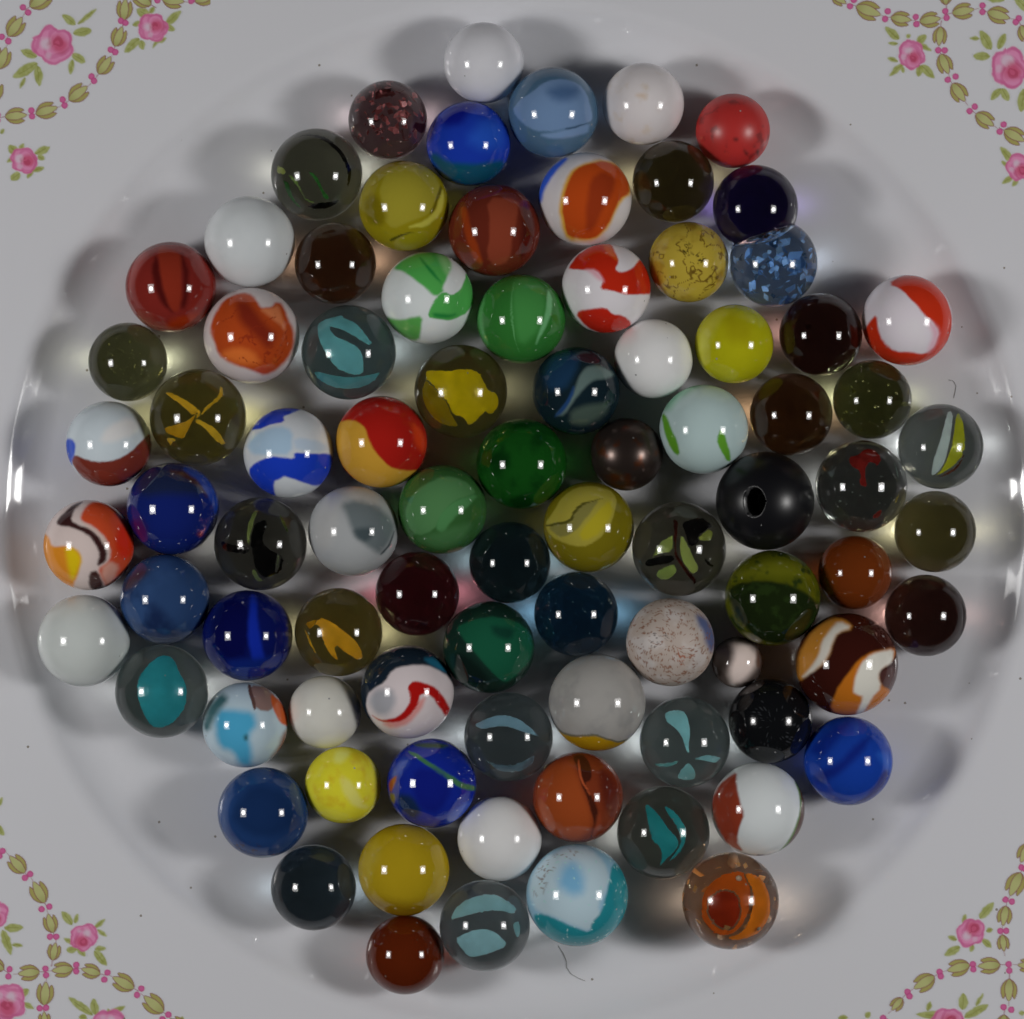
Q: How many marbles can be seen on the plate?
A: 85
